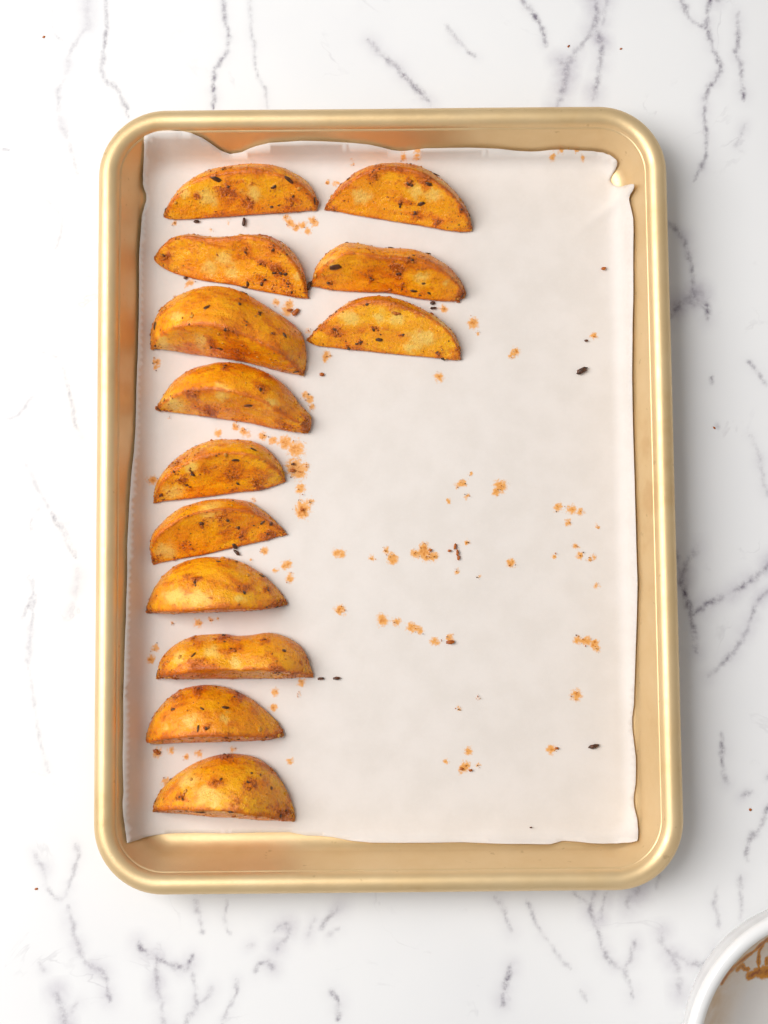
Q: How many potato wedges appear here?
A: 13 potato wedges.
